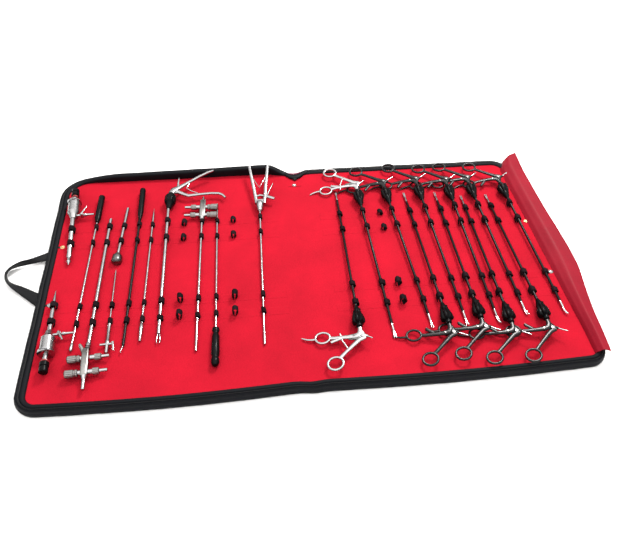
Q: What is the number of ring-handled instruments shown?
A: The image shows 11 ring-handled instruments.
